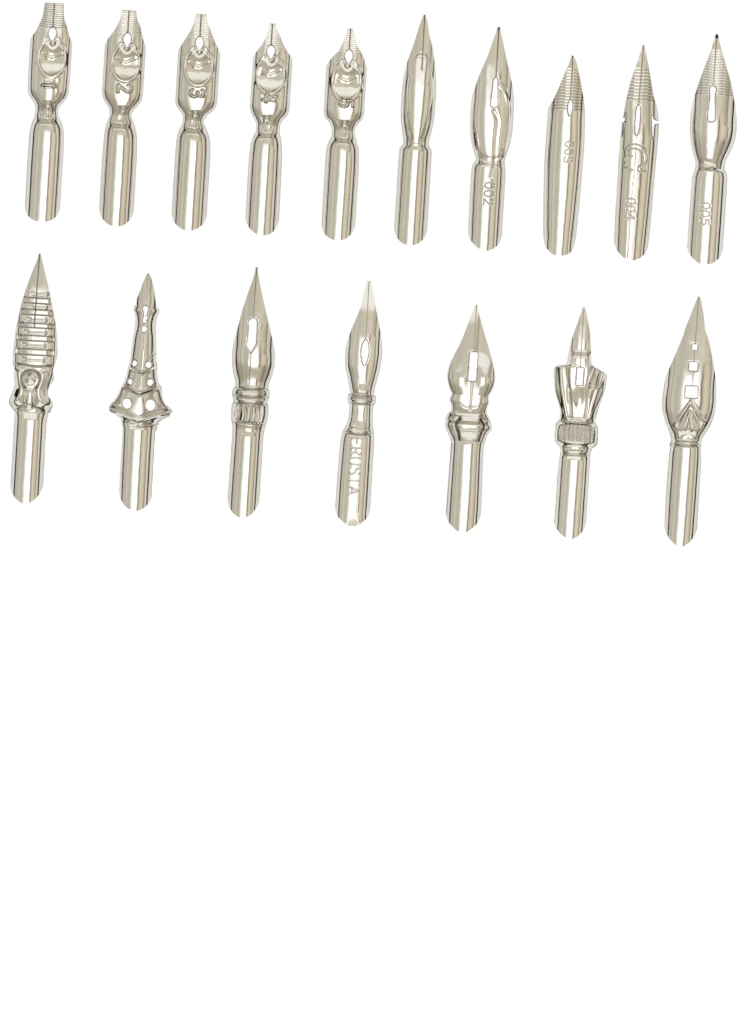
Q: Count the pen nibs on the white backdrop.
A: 17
